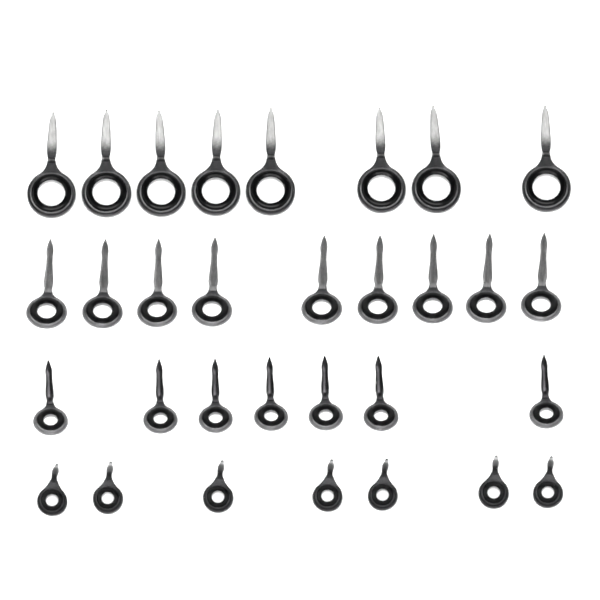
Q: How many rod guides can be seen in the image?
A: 31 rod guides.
